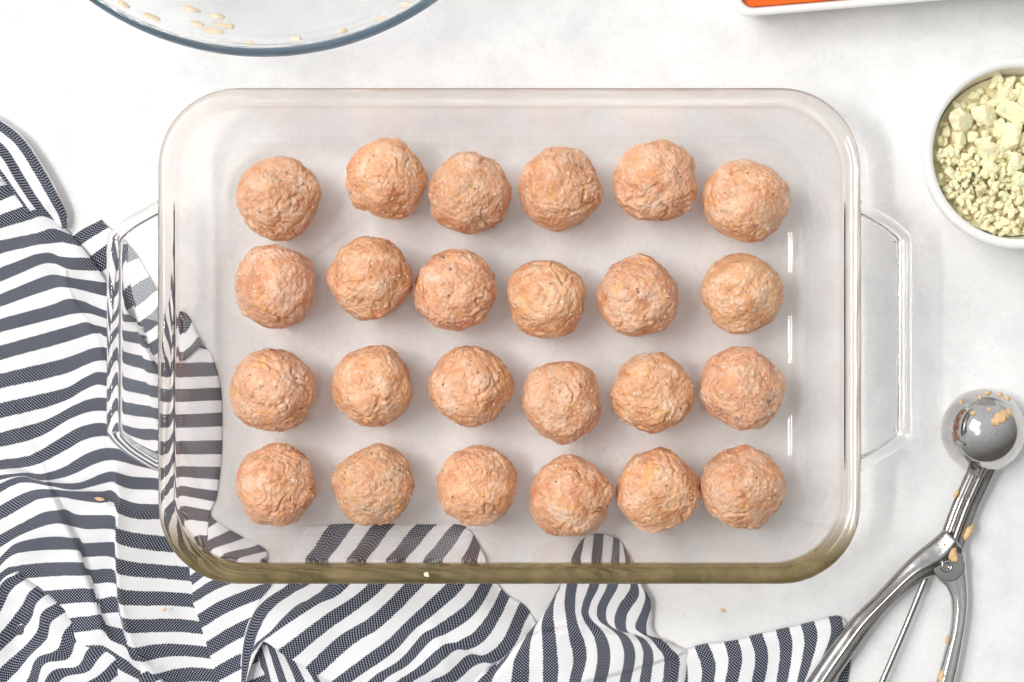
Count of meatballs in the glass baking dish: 24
